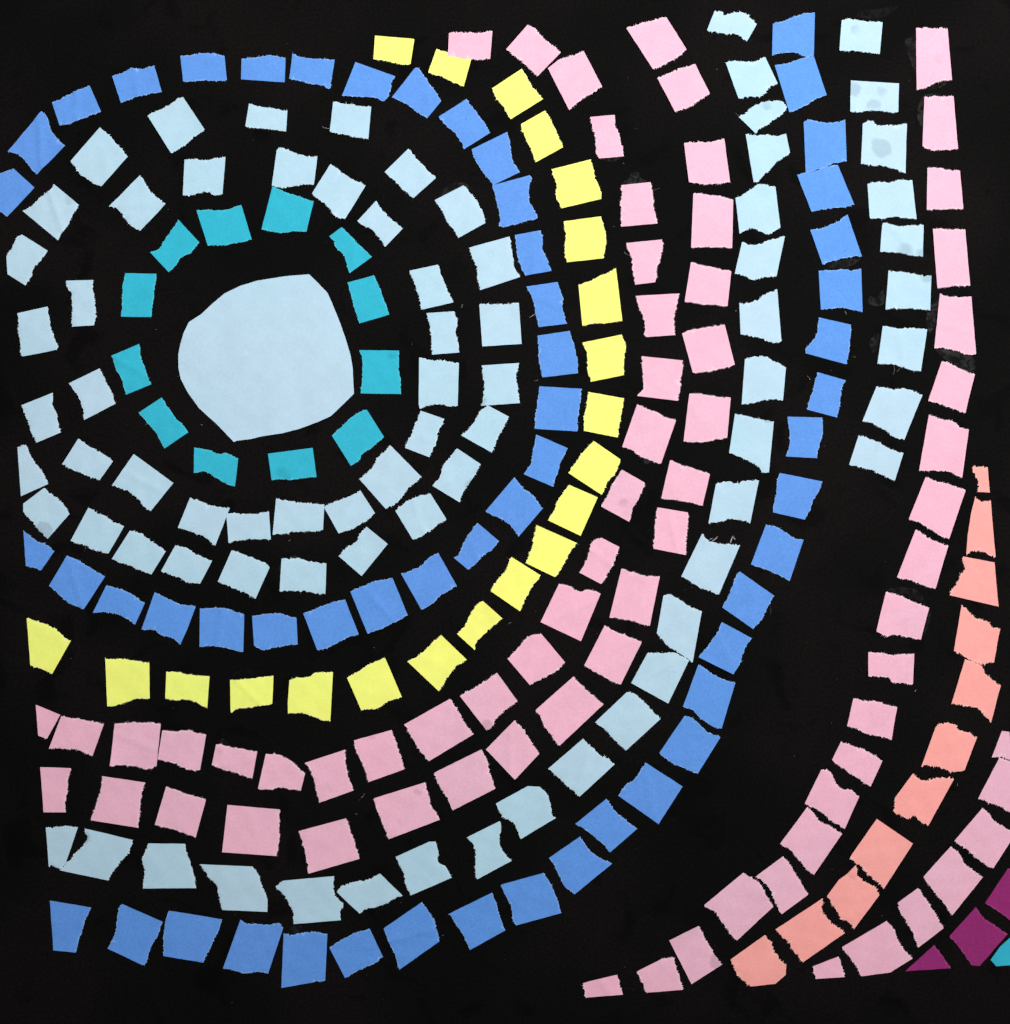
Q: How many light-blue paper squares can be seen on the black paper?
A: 75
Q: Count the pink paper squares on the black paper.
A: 70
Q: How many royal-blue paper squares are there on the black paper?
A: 55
